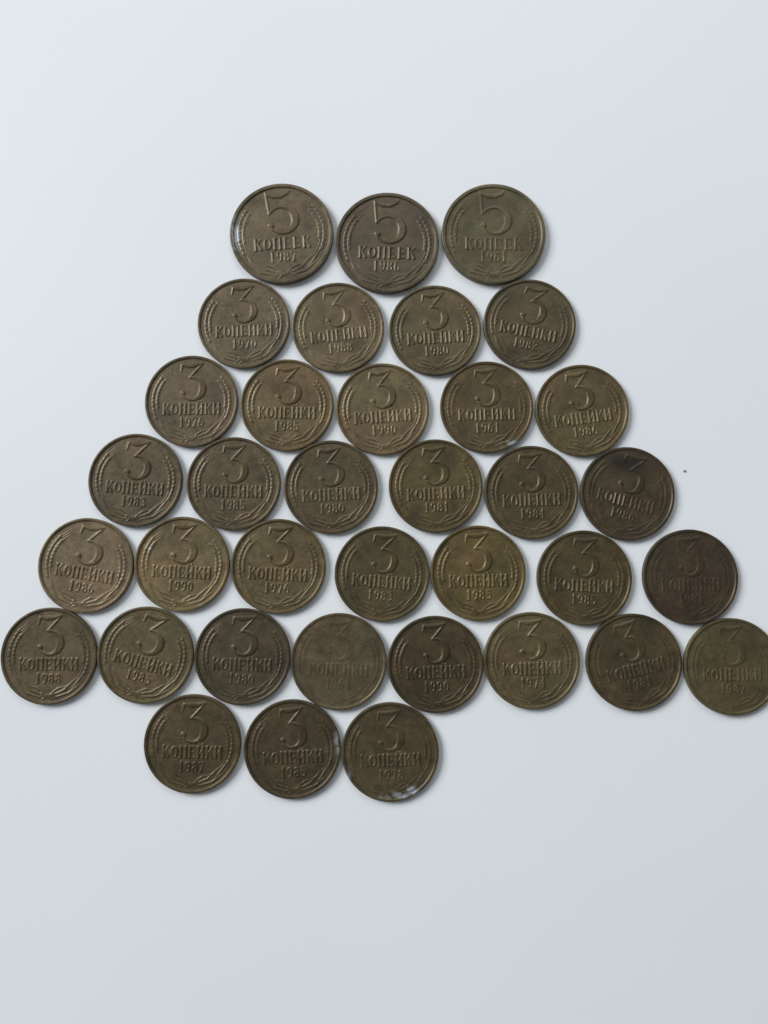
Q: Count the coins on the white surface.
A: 36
